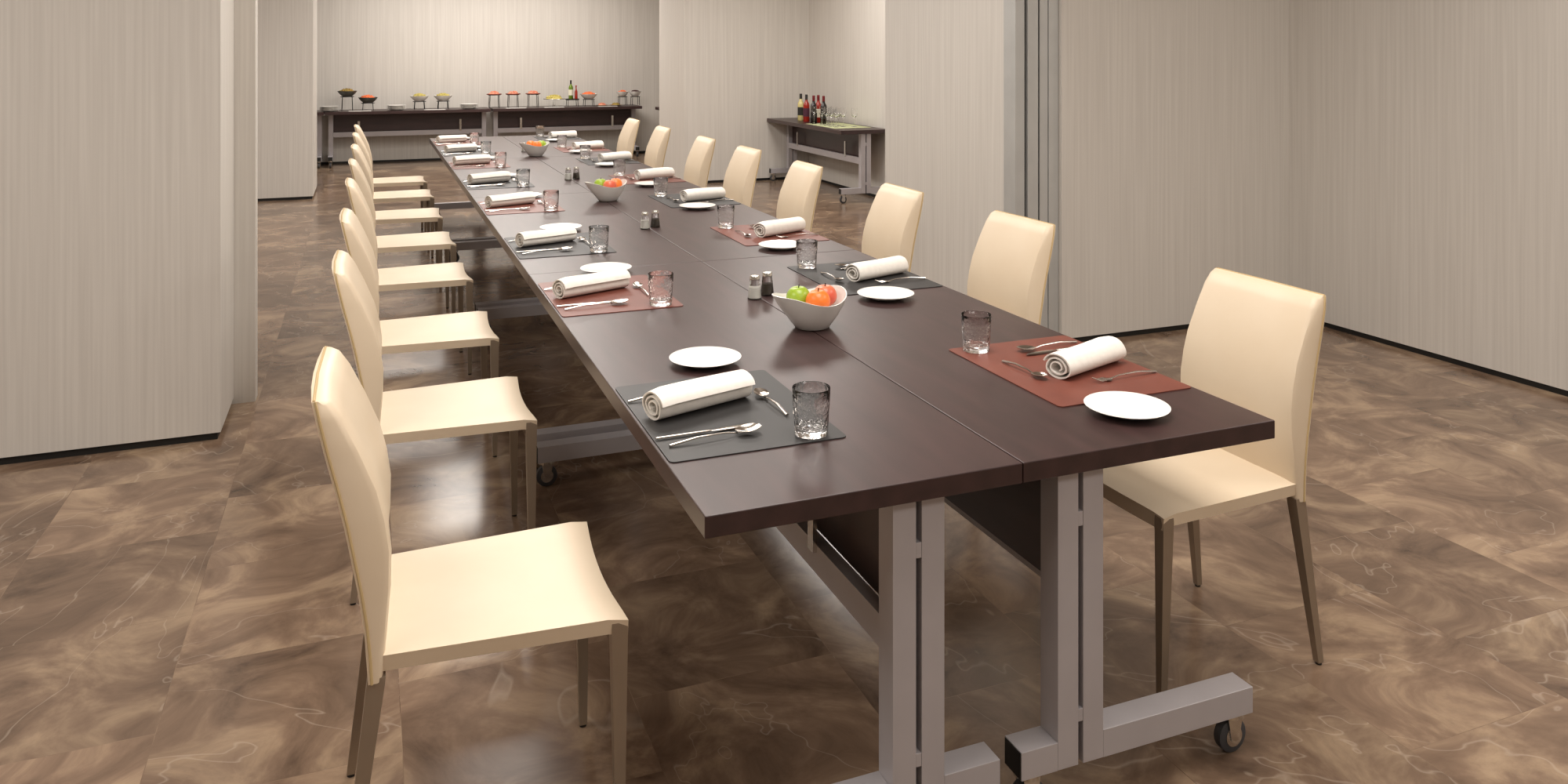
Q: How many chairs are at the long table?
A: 16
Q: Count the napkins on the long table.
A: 16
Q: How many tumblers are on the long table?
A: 16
